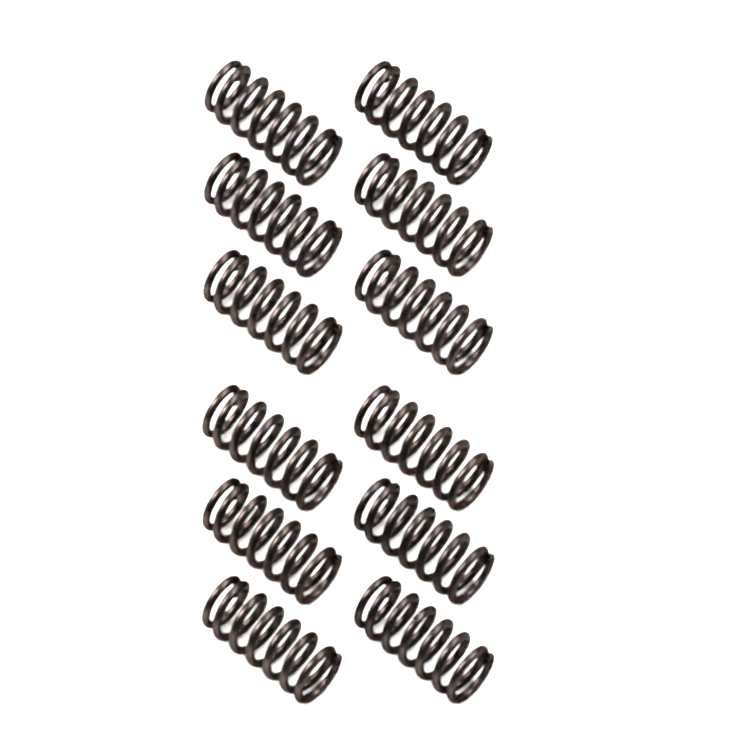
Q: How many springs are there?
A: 12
